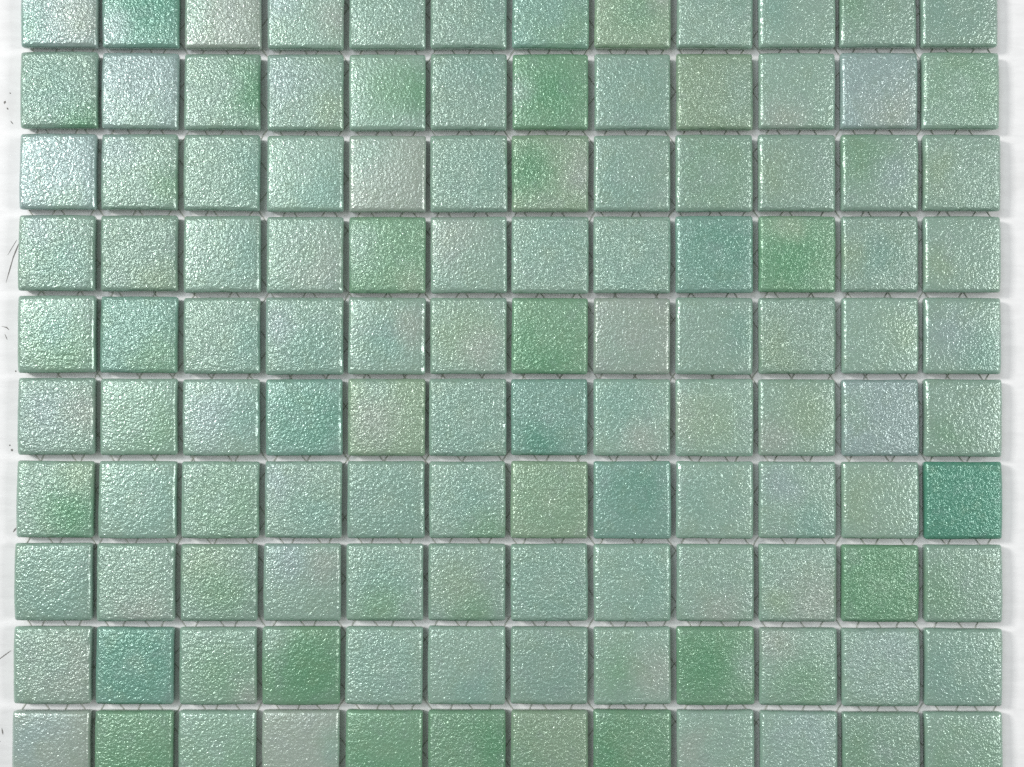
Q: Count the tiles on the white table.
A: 120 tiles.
